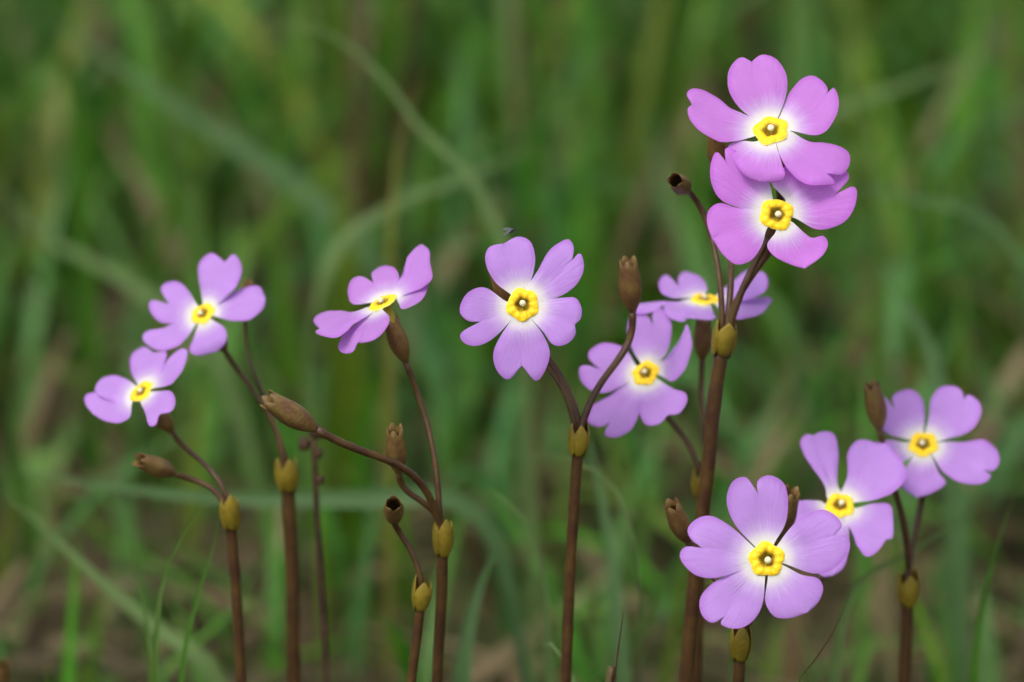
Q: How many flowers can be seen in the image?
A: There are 11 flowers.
